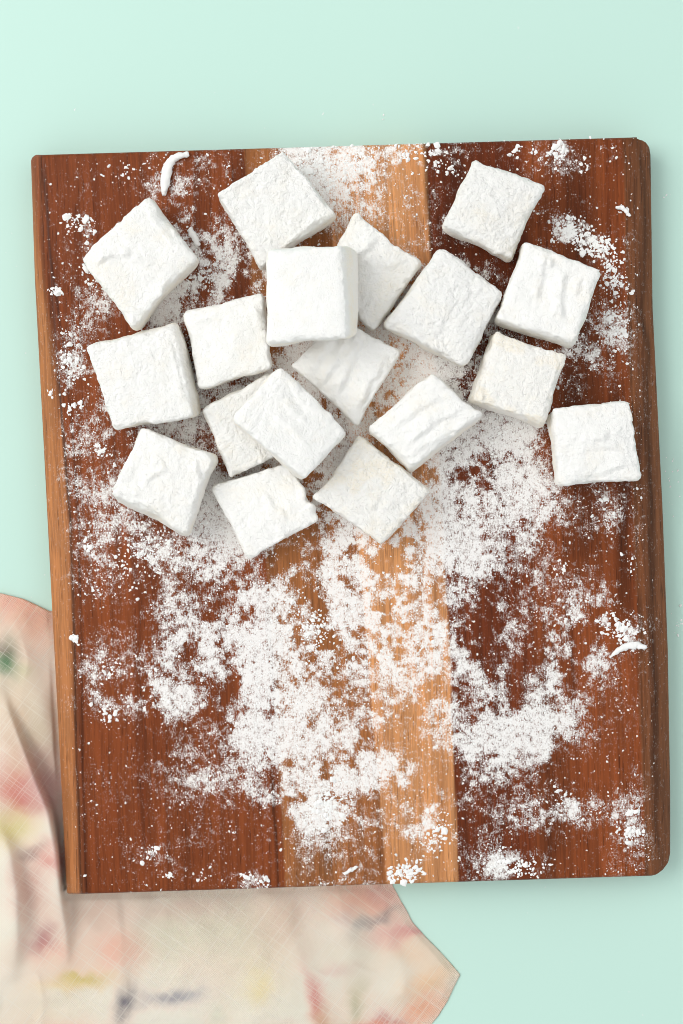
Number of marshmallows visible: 18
